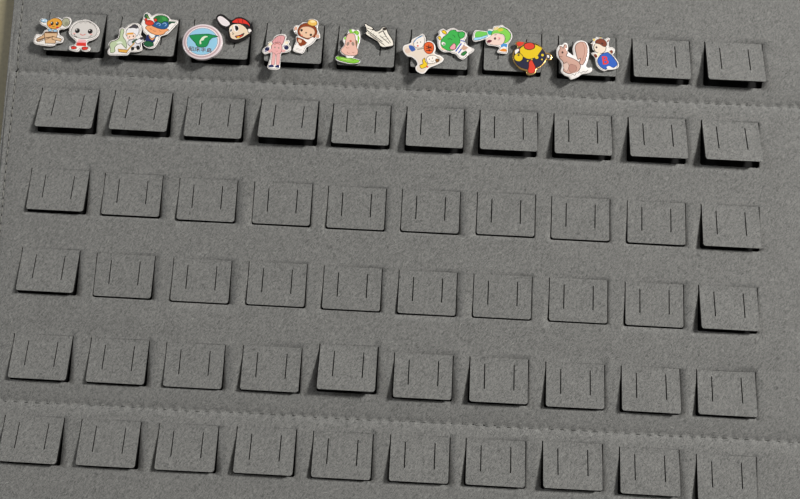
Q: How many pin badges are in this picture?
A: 16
